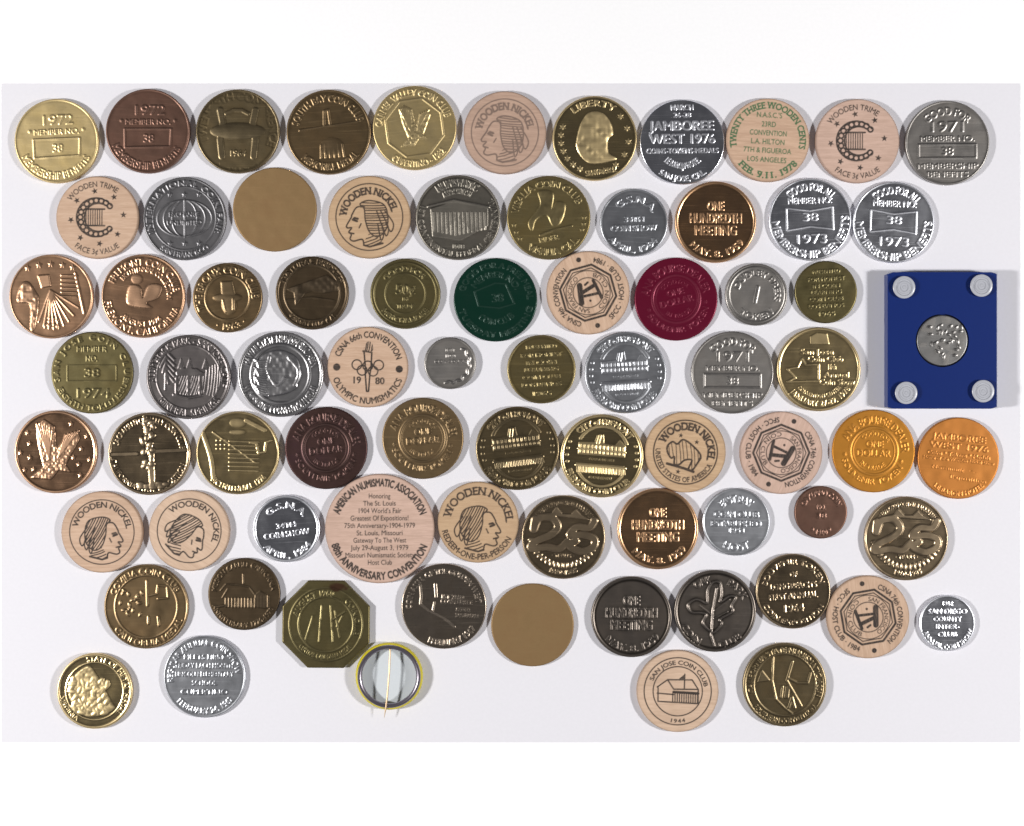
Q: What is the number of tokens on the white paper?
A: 76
